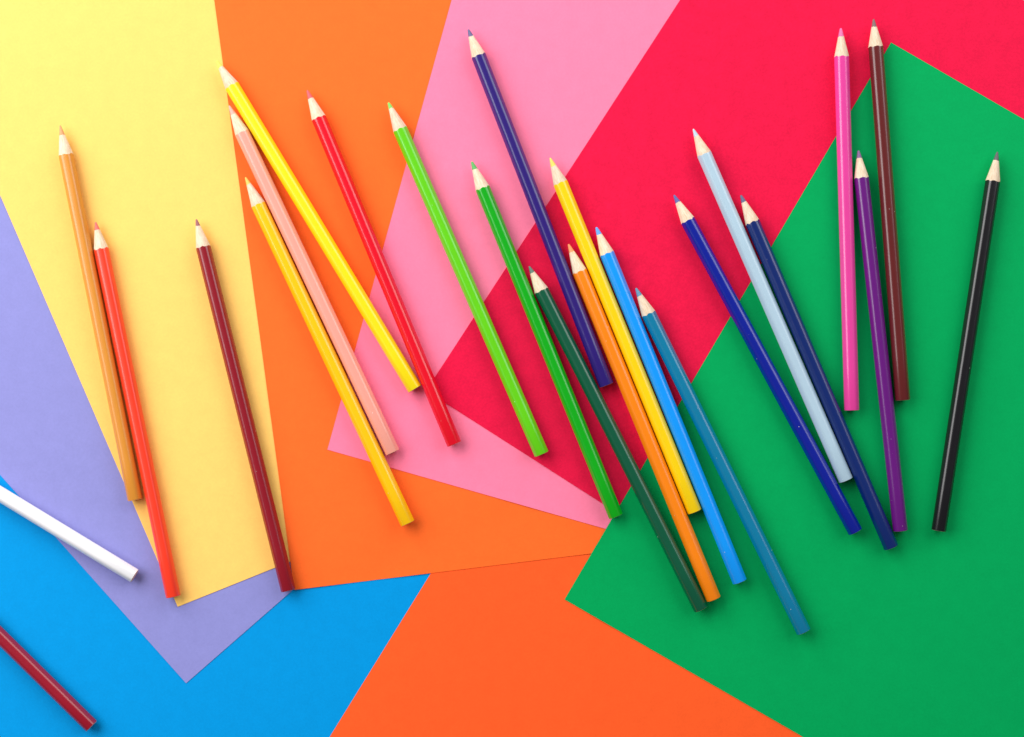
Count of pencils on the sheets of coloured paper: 24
